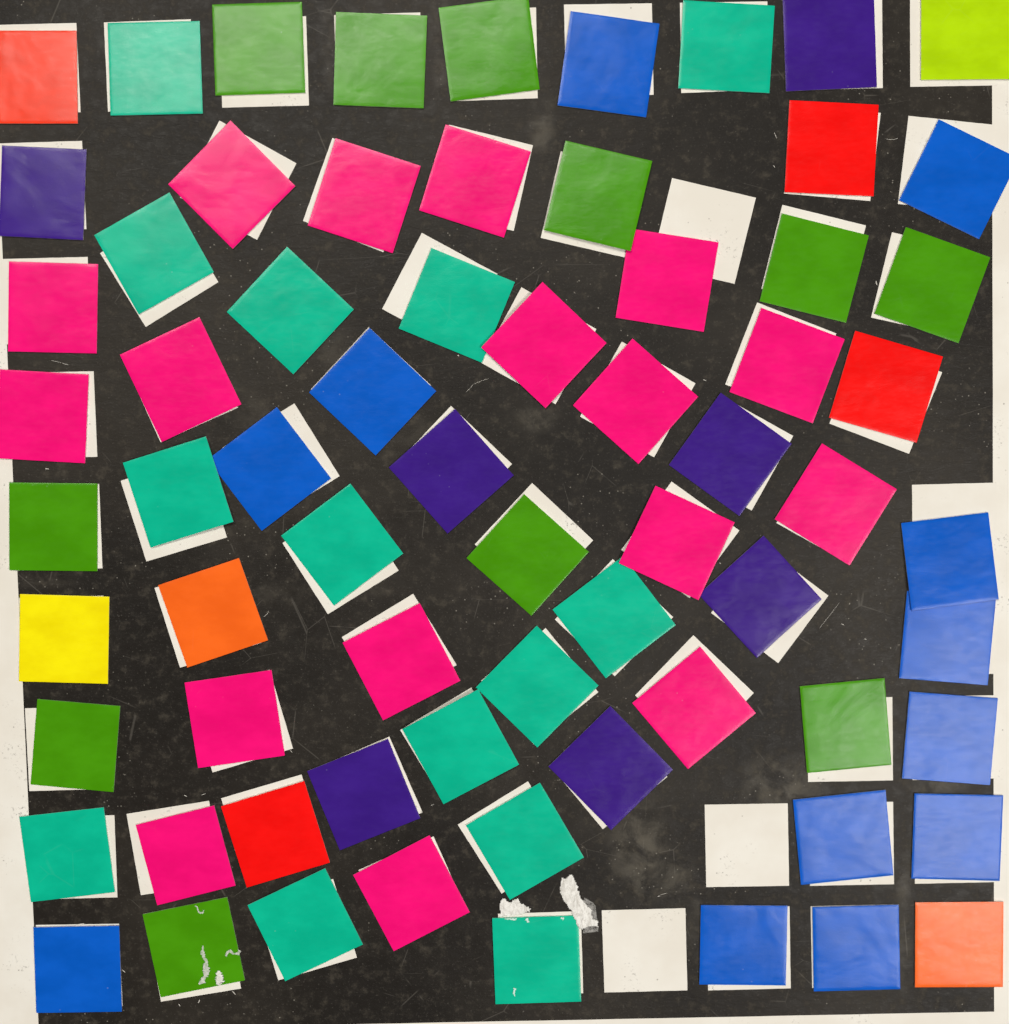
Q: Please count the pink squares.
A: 17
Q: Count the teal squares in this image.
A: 14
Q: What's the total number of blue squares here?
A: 12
